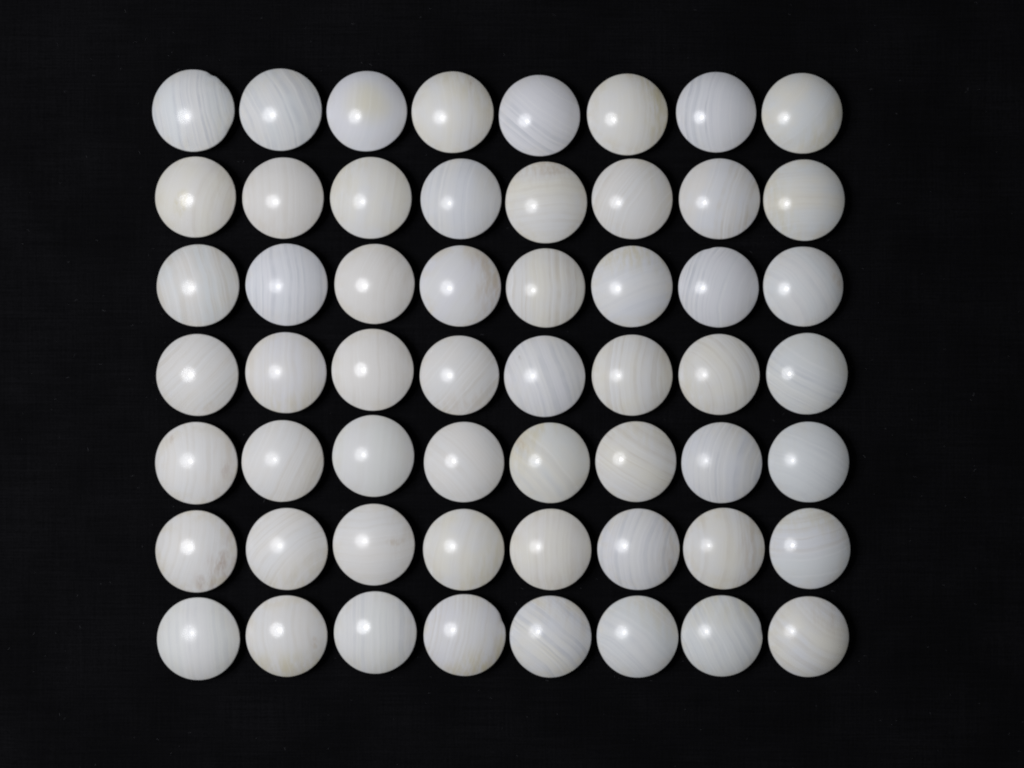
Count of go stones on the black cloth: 56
